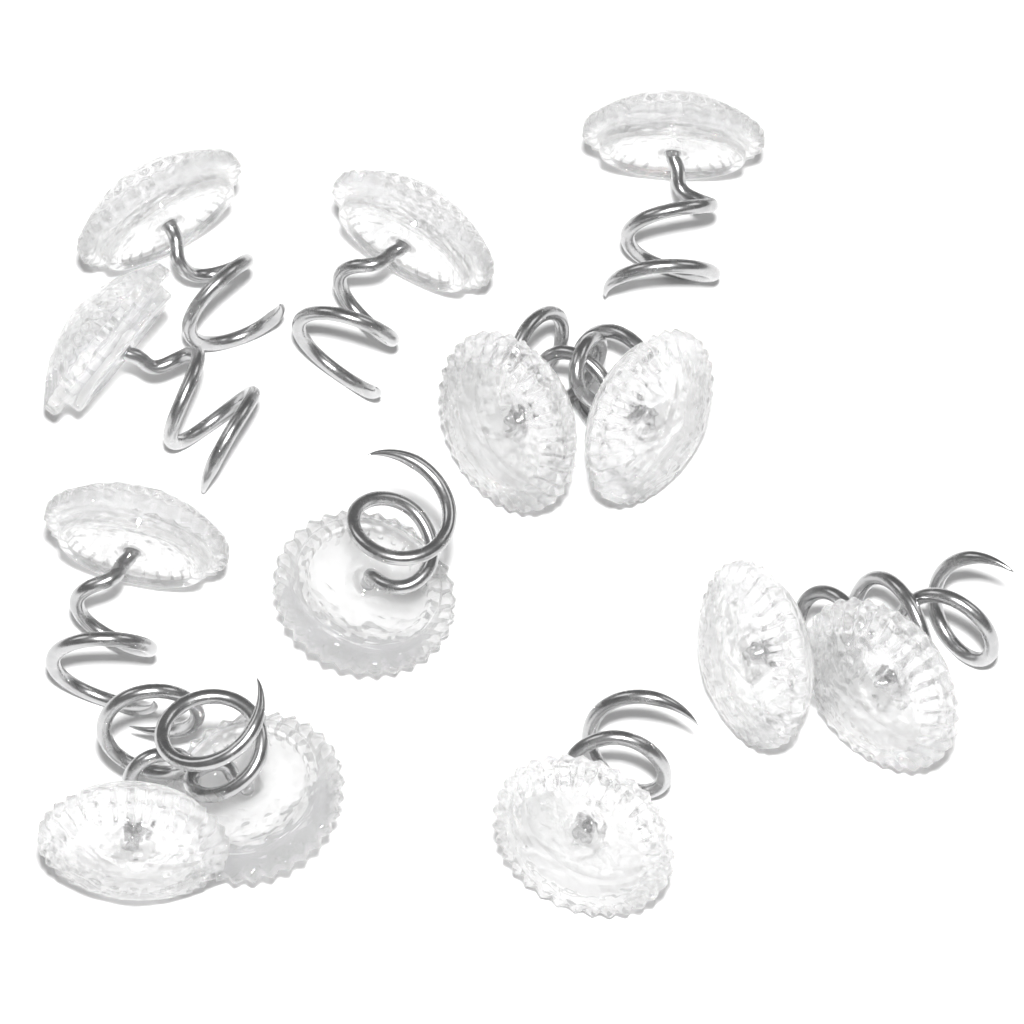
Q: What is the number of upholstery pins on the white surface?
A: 13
